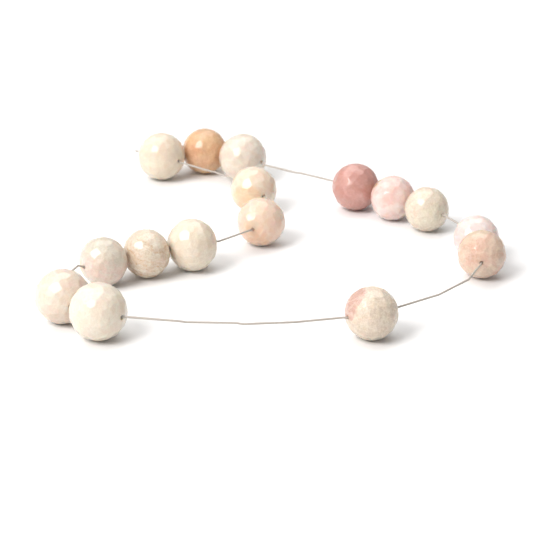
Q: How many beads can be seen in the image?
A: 16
